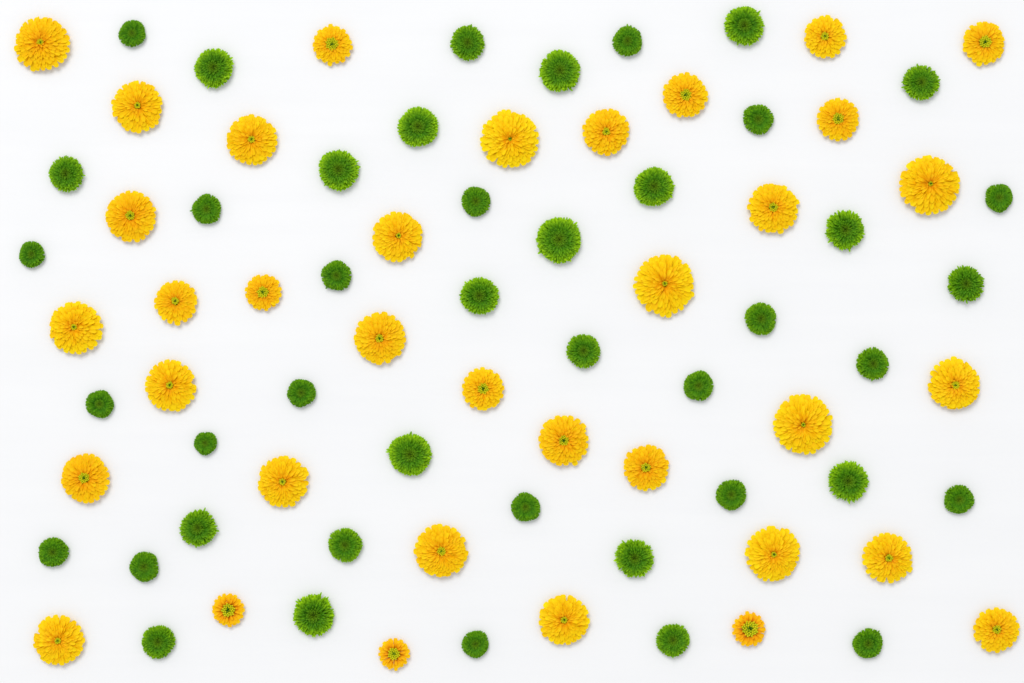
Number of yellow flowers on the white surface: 36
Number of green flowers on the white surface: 43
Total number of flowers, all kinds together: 79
